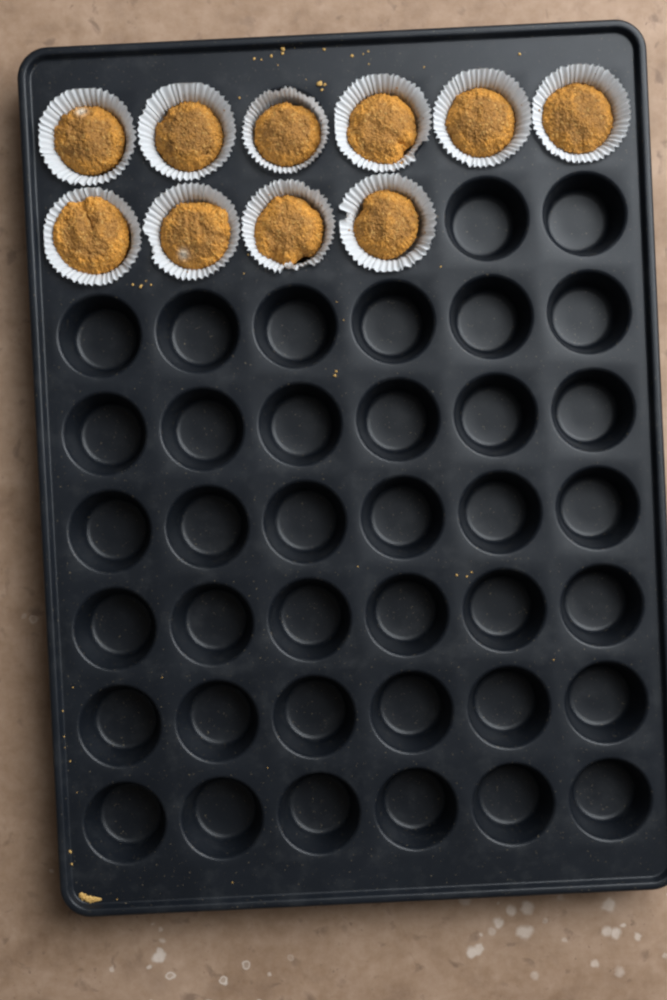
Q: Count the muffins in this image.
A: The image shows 10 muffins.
